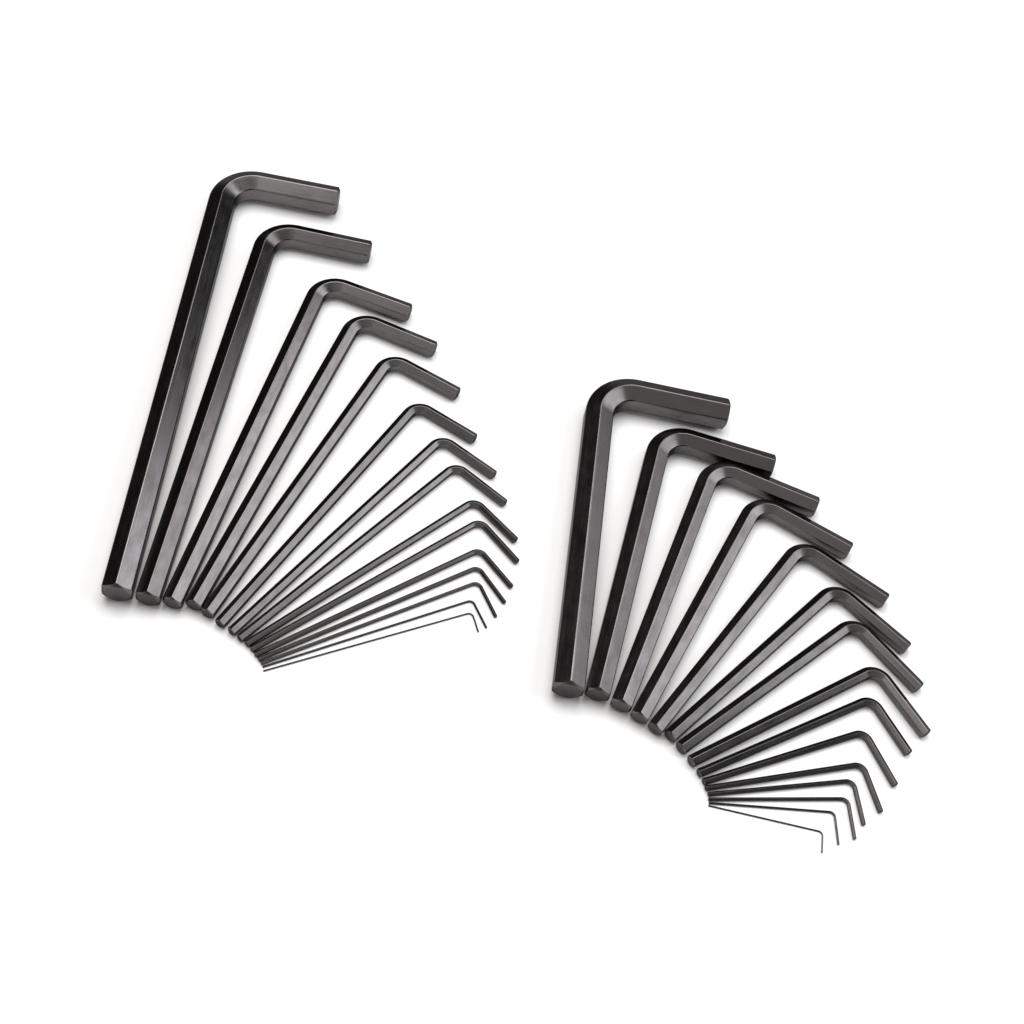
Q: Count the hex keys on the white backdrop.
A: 30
